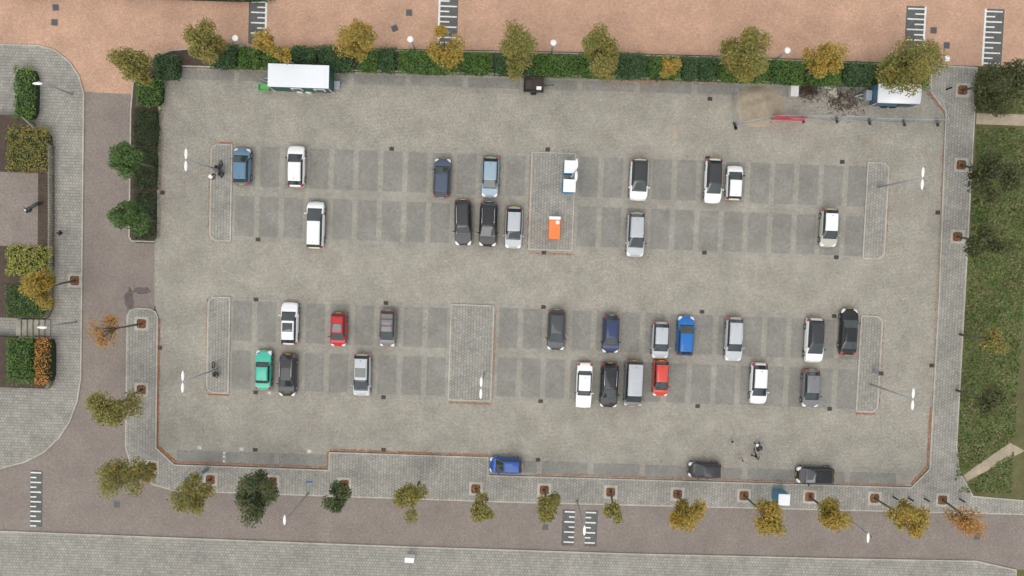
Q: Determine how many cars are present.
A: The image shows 35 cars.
